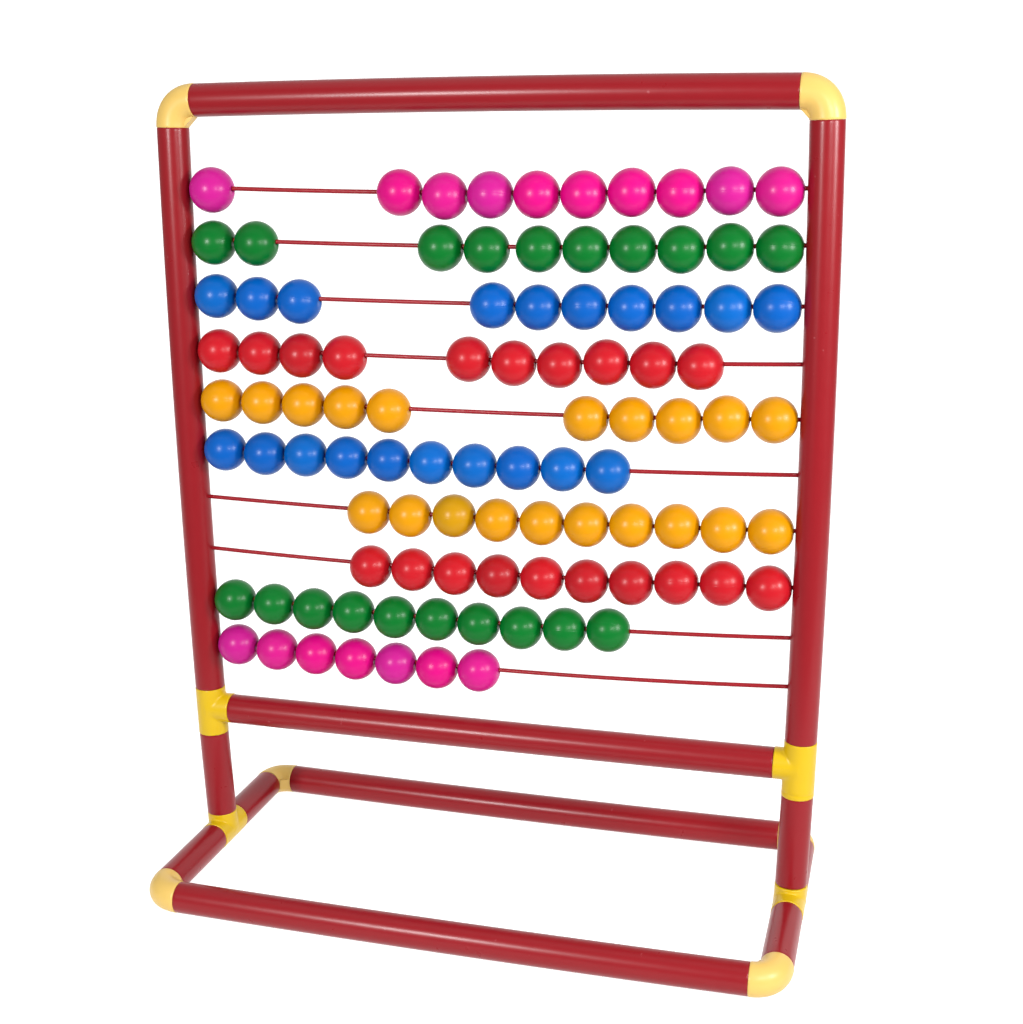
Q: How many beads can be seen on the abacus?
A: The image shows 97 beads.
